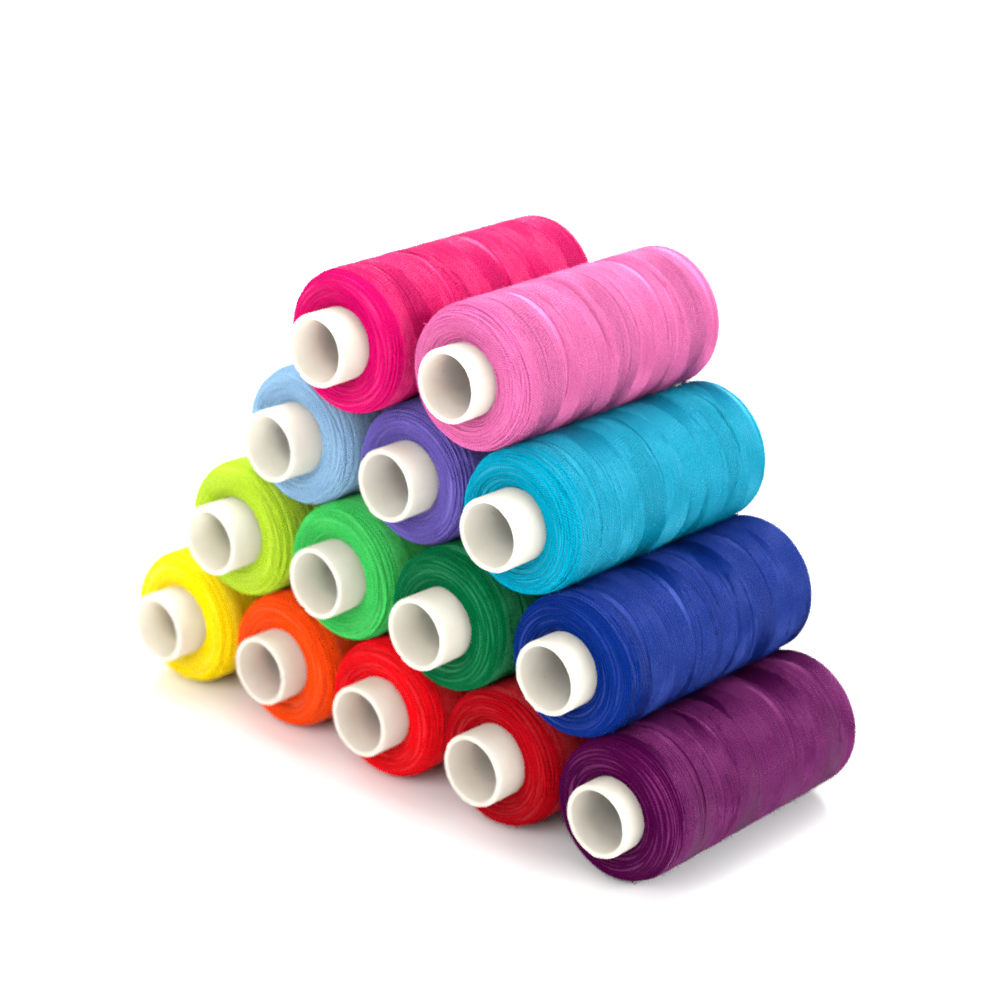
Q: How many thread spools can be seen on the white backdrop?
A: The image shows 14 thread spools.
